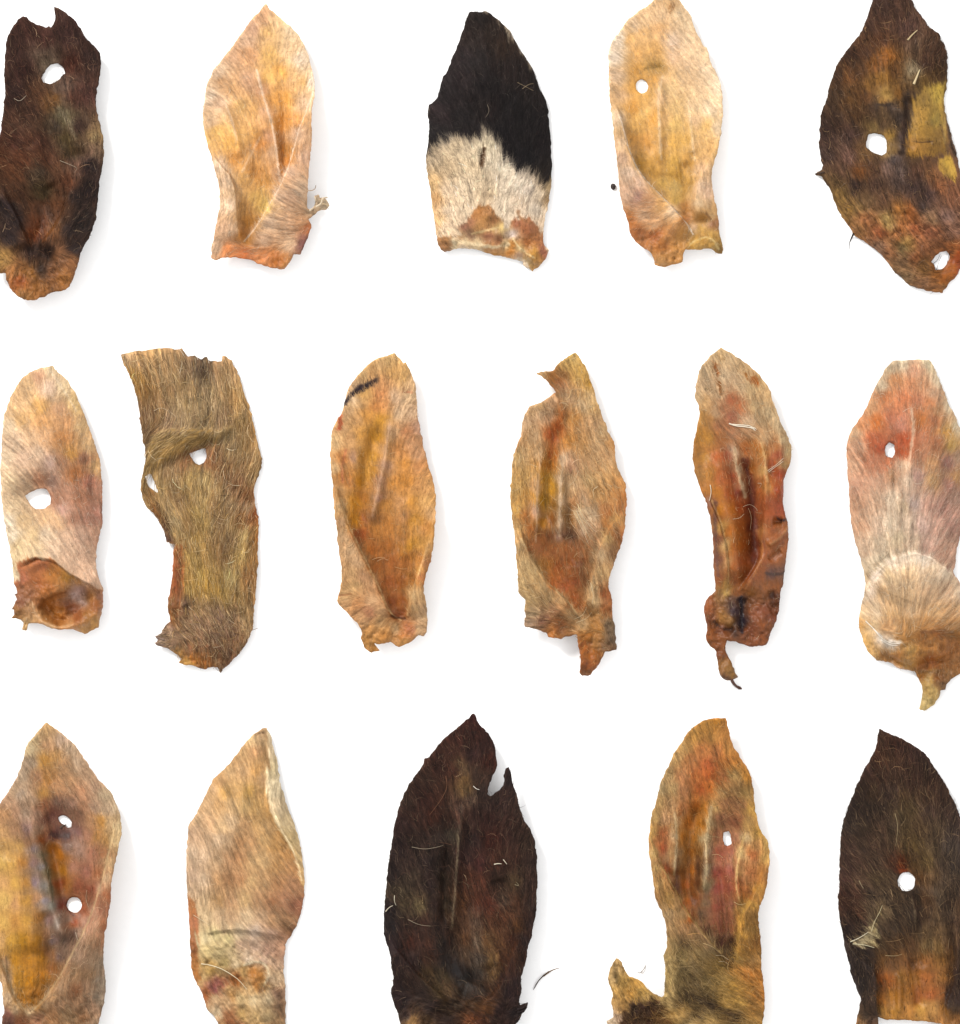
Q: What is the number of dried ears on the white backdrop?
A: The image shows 16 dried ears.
